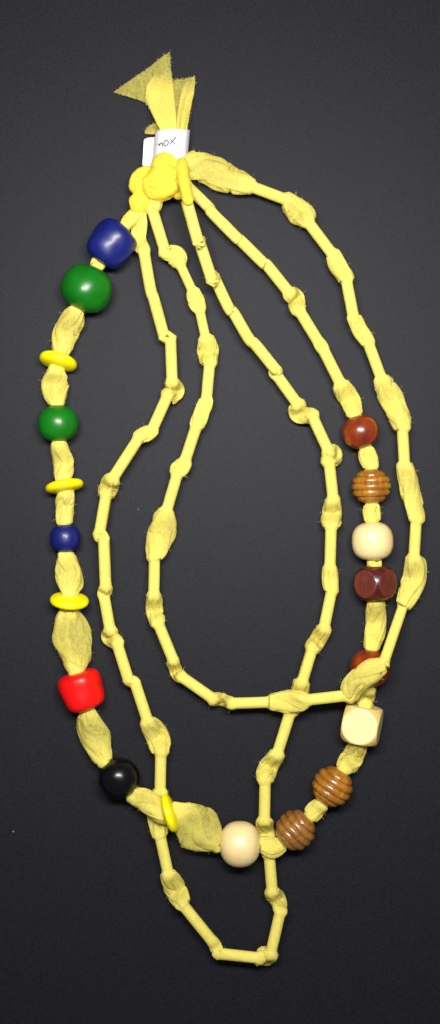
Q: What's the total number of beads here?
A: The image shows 19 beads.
